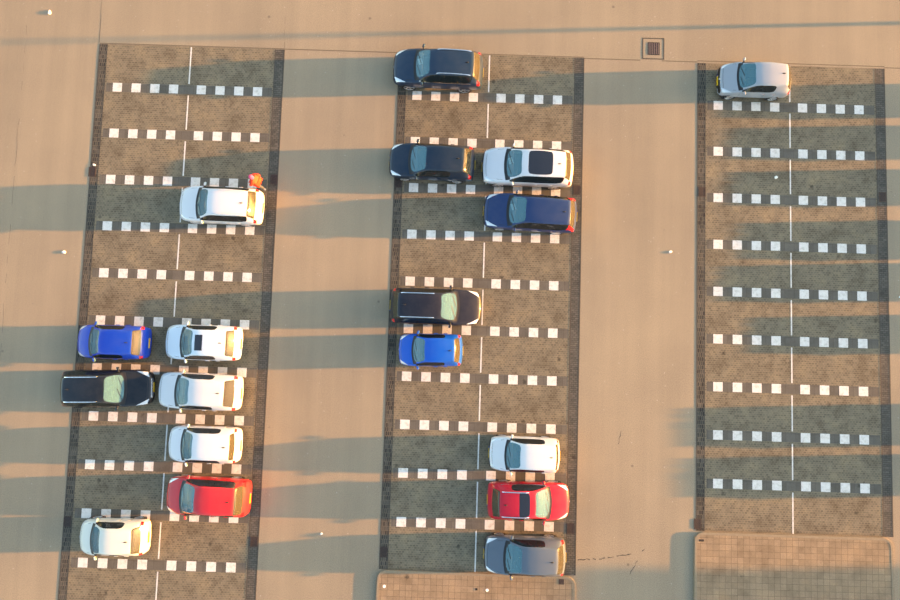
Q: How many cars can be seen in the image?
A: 18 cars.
